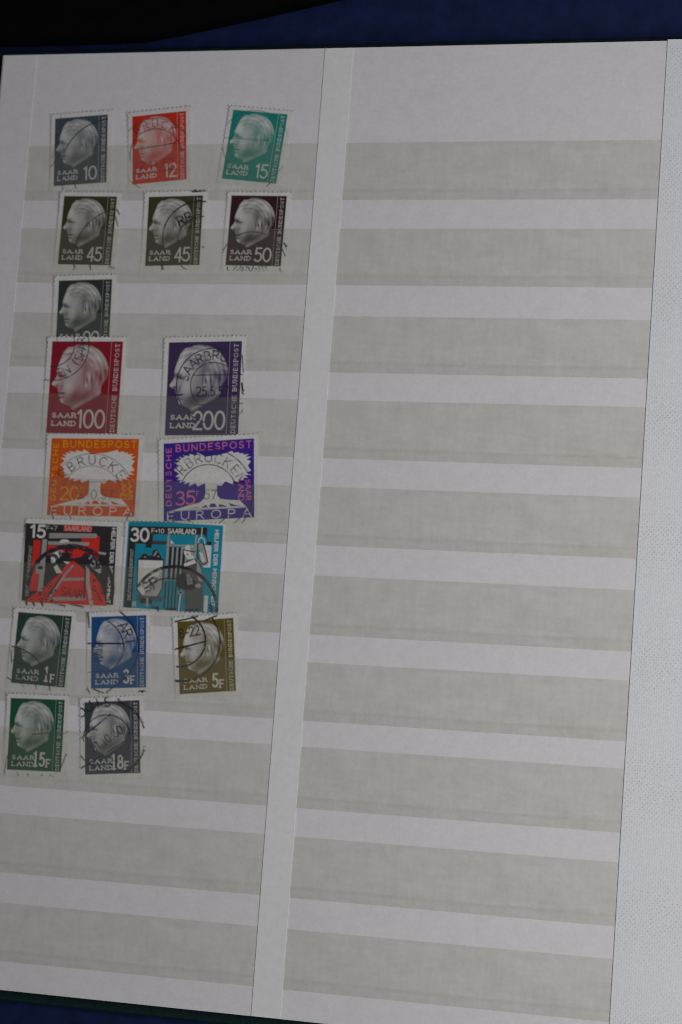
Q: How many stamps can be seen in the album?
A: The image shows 18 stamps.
